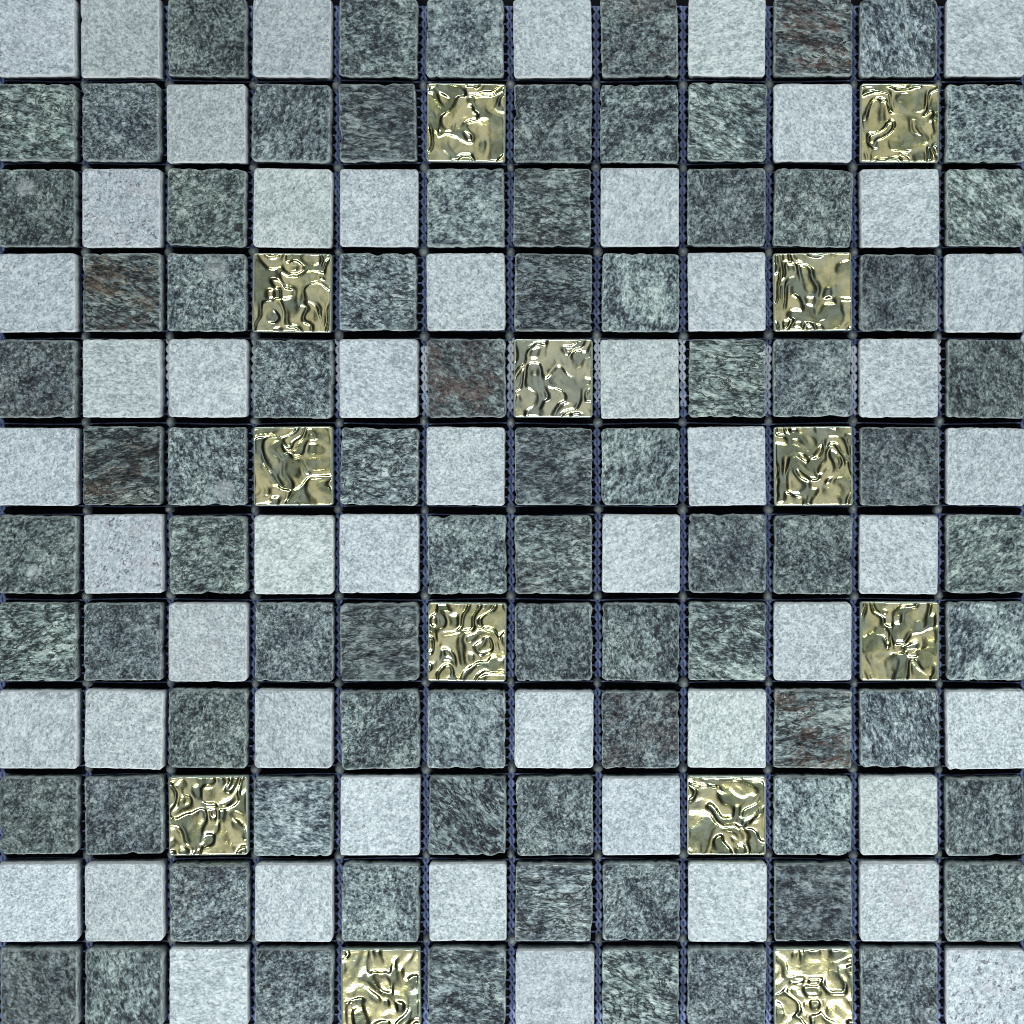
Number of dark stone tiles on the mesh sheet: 80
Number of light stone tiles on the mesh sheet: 51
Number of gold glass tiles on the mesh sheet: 13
